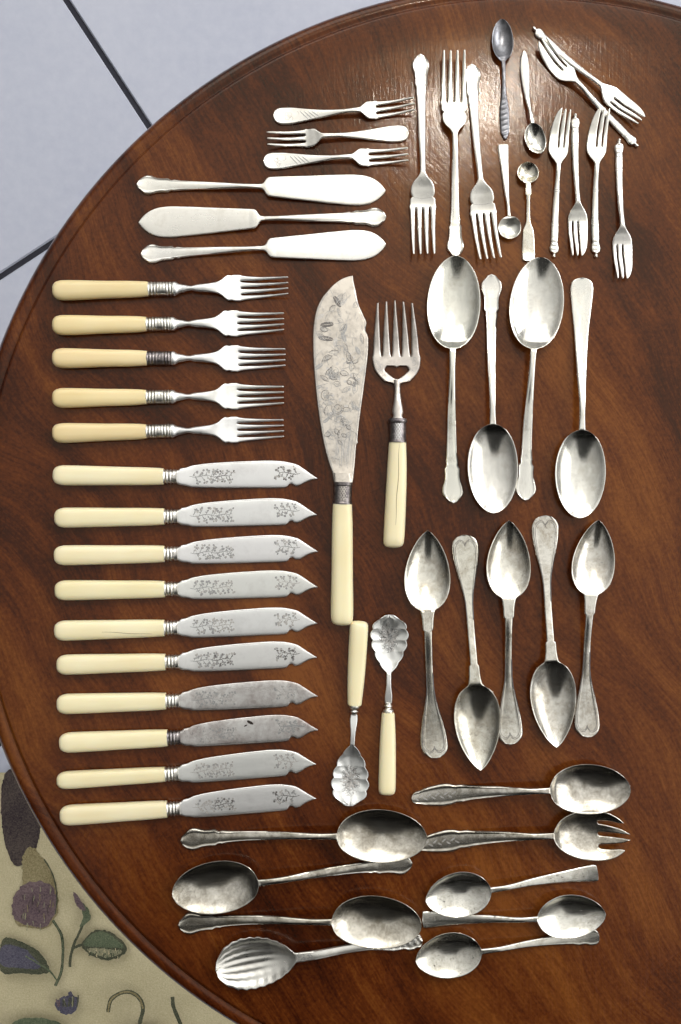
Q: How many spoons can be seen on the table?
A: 23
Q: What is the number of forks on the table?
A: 19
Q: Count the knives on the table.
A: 14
